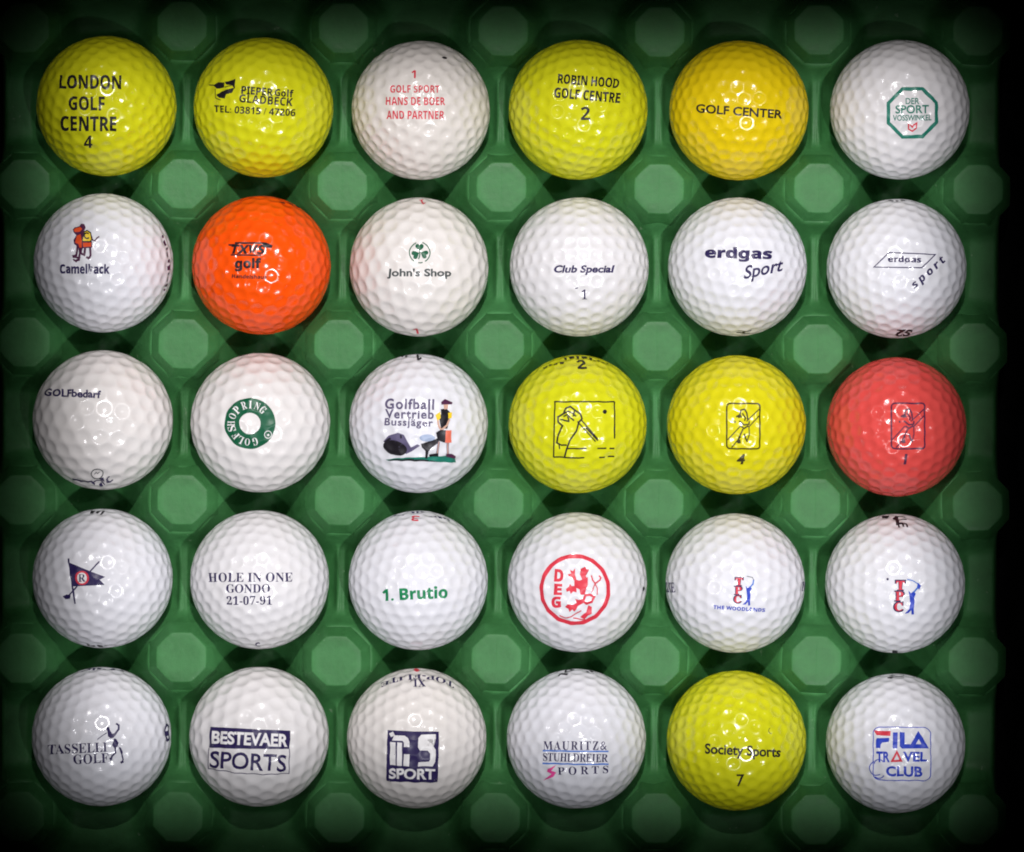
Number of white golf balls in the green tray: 21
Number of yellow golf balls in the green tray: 7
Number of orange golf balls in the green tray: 1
